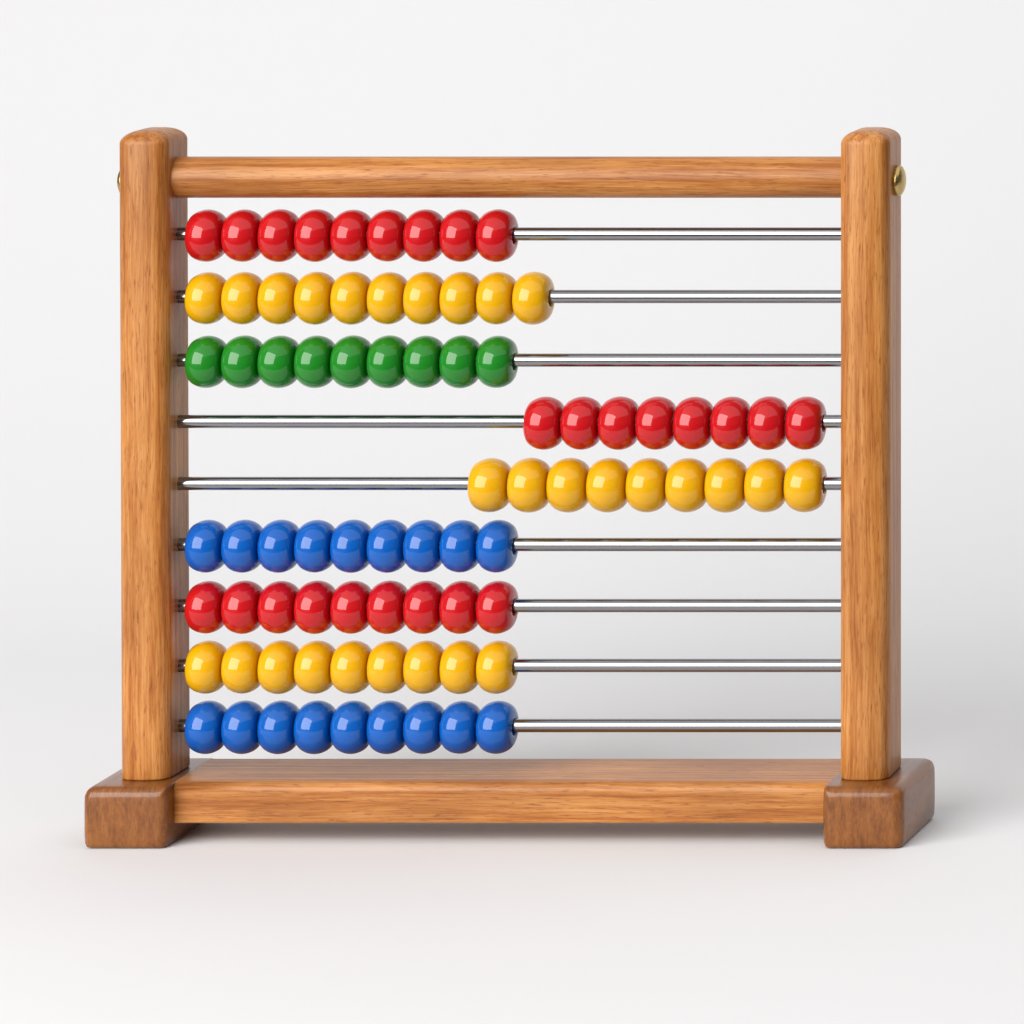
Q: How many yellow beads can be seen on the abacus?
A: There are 28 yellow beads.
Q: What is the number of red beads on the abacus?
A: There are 26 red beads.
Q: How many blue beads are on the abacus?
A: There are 18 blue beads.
